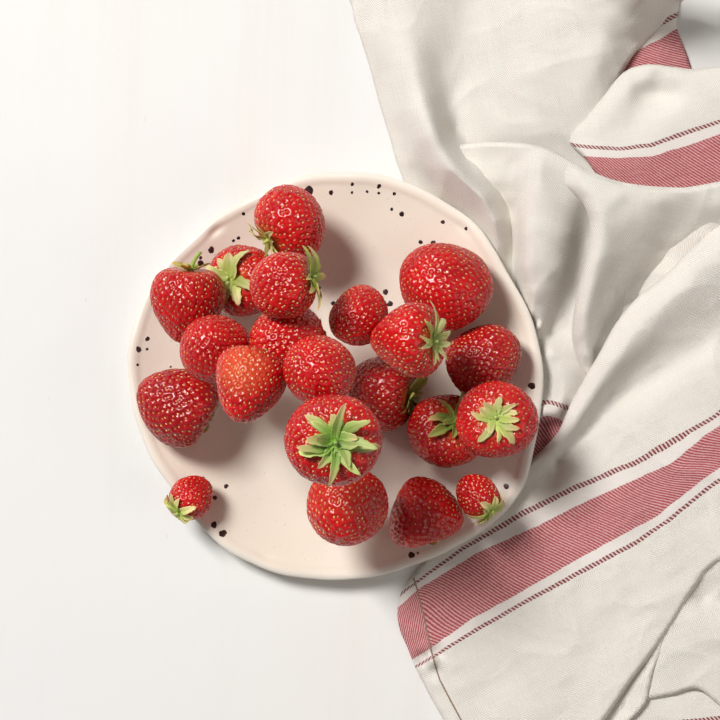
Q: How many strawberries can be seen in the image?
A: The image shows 21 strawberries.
